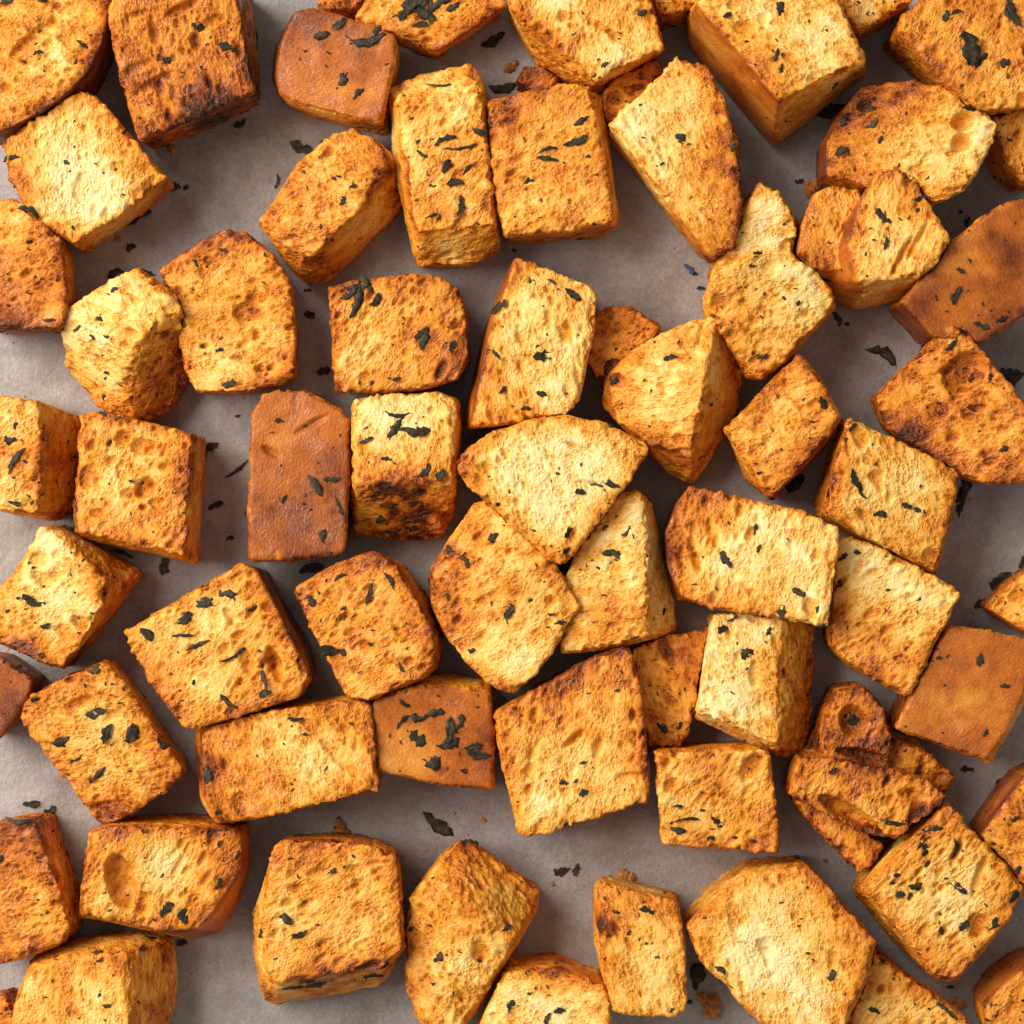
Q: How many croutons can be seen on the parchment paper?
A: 67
